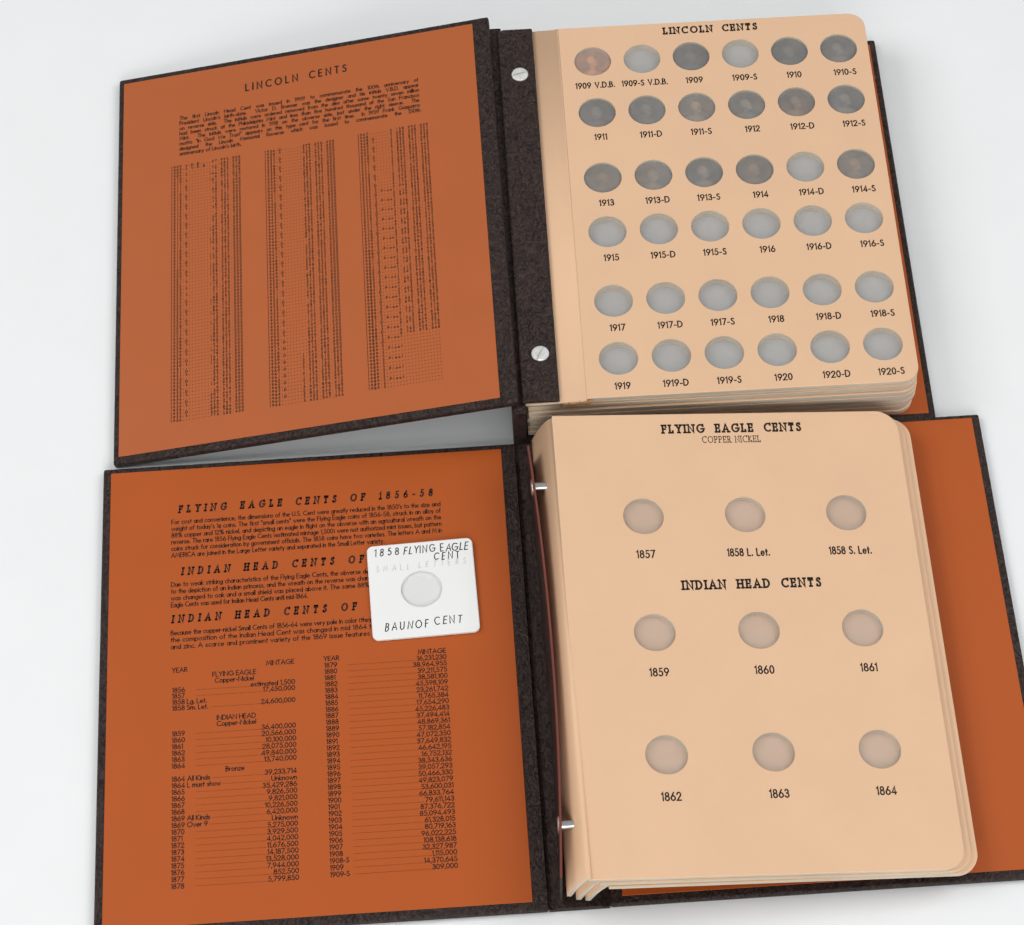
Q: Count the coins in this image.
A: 15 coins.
